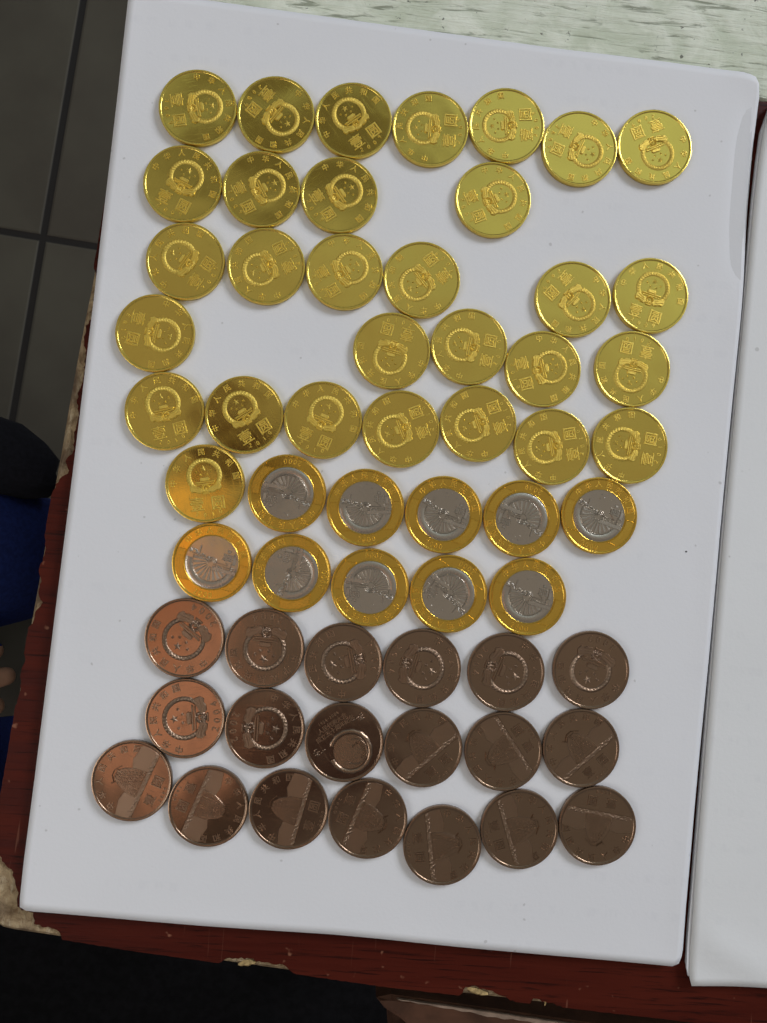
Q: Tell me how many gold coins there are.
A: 30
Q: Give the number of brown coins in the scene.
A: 19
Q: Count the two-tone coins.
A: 10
